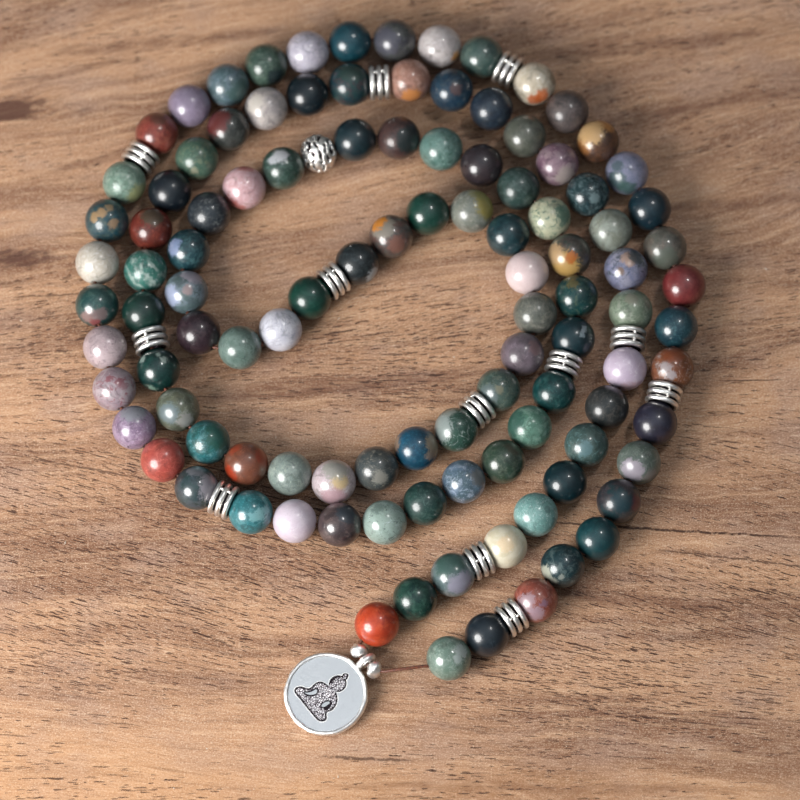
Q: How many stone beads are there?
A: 107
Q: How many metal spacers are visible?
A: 12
